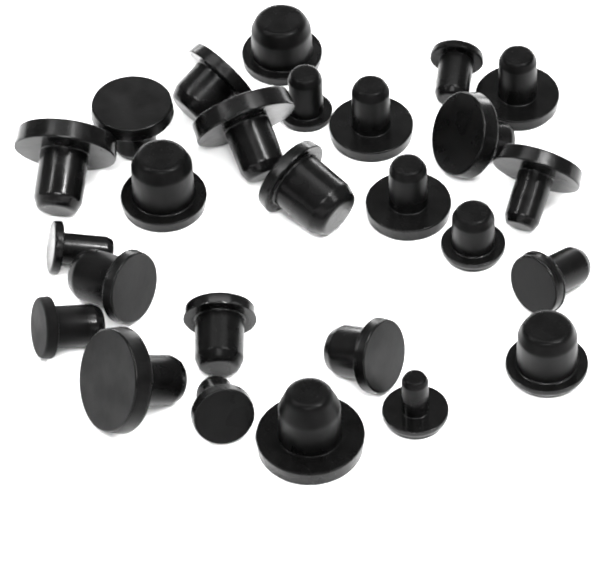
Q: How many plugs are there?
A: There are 26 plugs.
